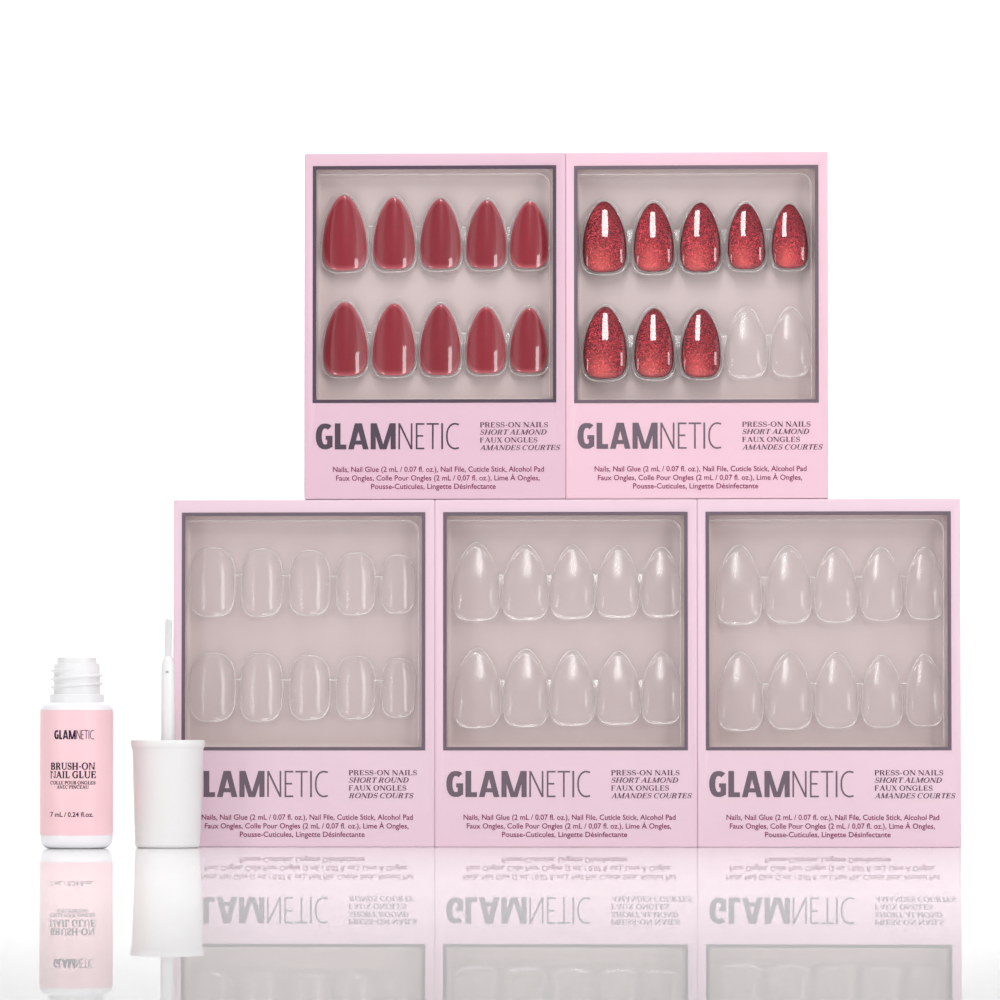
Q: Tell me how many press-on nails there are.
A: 18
